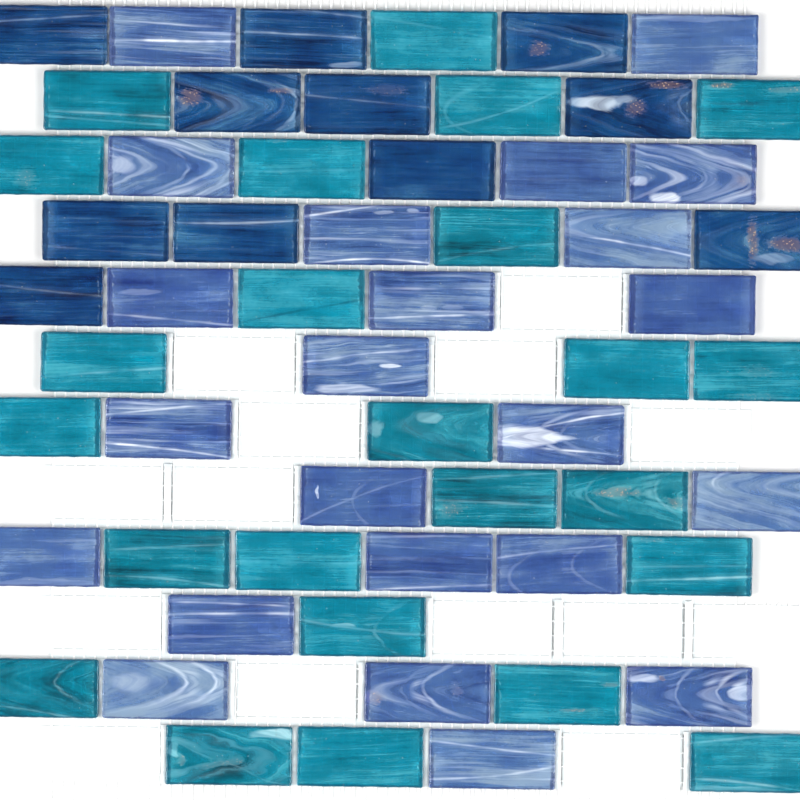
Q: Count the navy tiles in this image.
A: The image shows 11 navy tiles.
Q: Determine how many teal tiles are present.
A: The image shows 24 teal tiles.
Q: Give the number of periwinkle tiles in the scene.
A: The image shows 23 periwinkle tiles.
